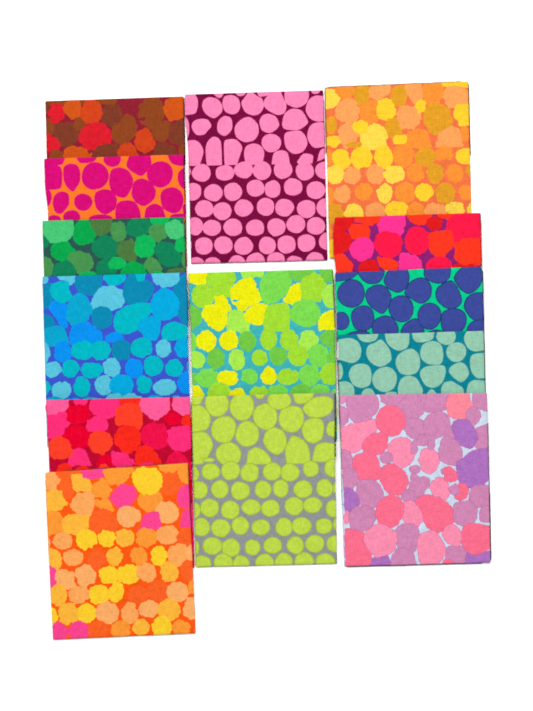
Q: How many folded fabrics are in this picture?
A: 14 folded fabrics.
